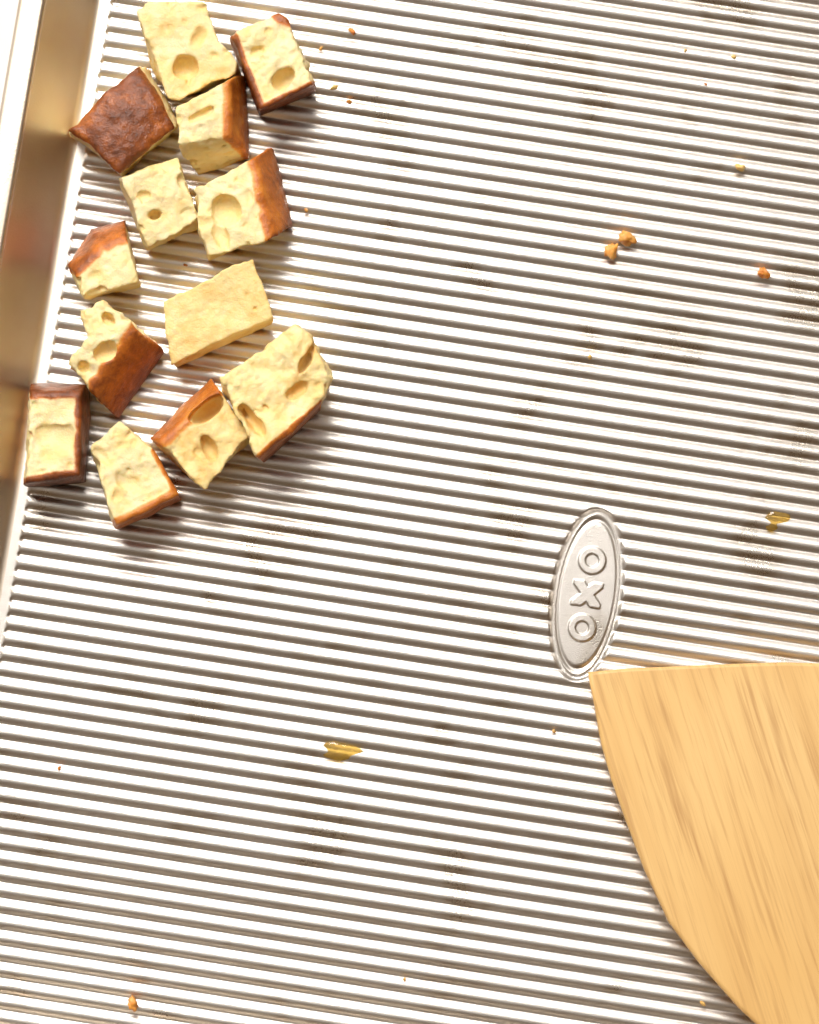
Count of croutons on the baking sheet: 13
